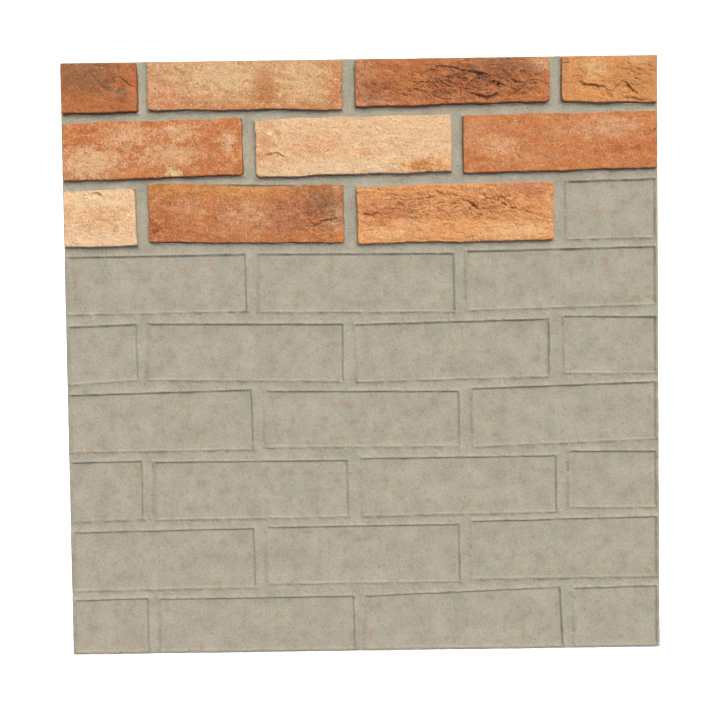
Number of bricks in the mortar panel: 10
